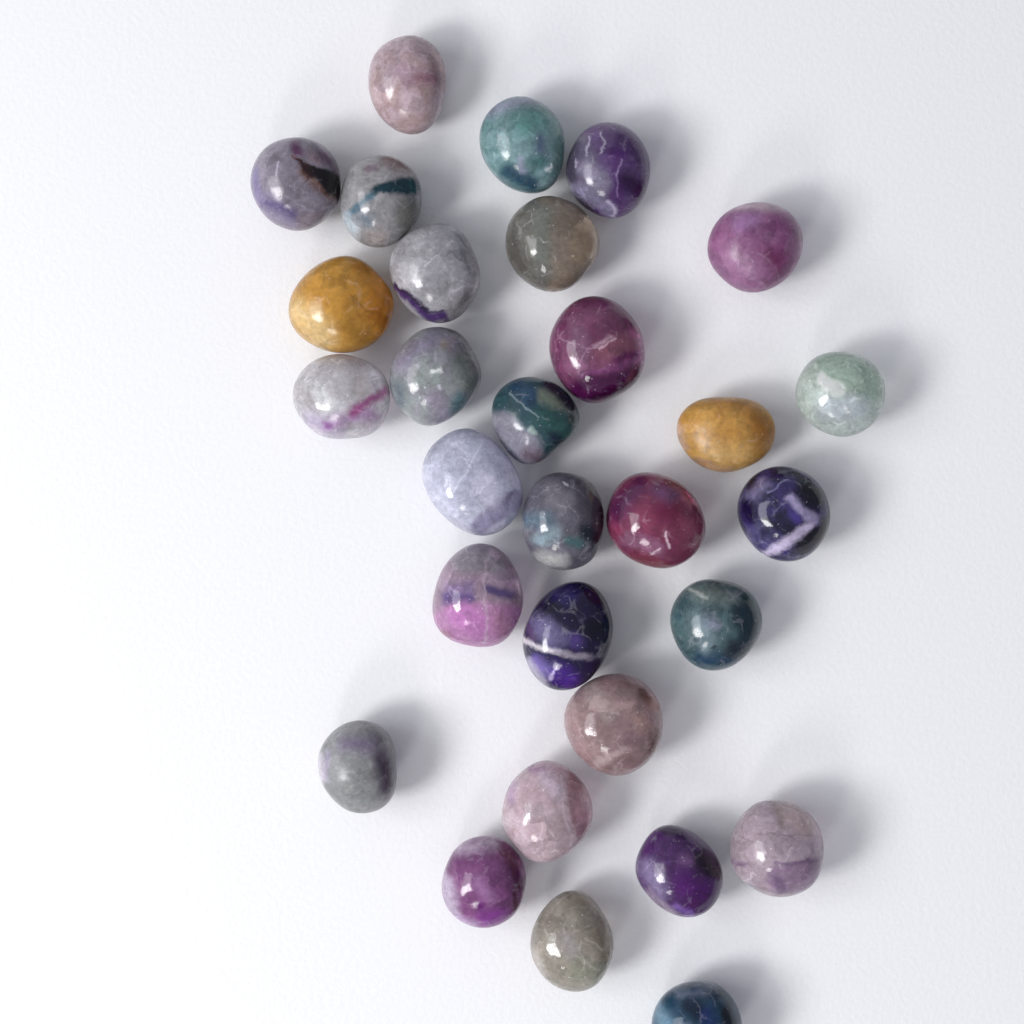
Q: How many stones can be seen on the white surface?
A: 30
